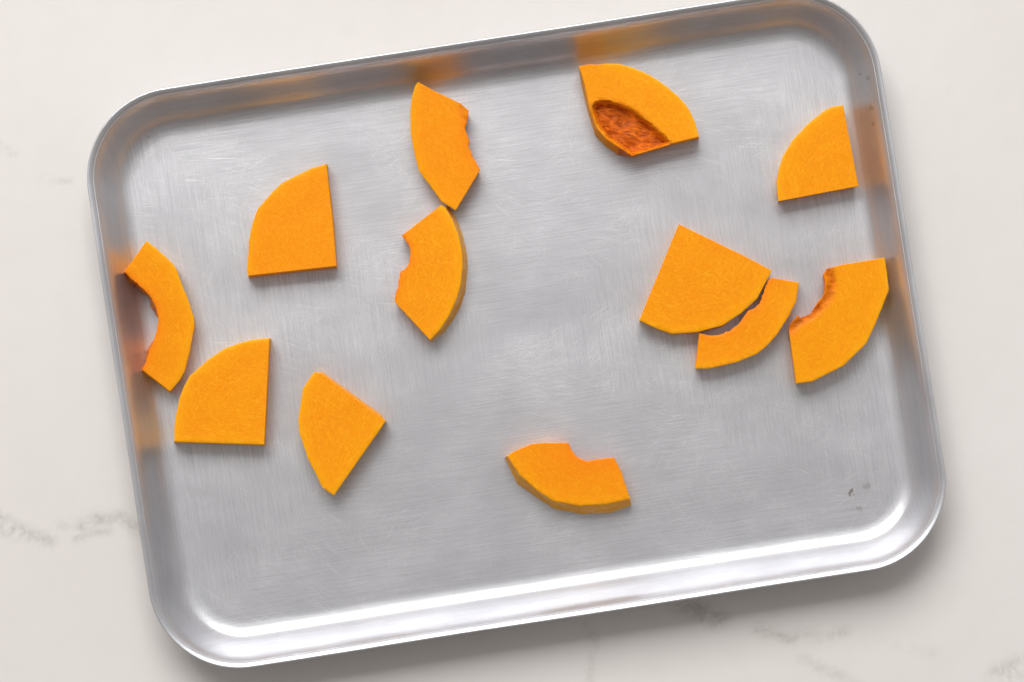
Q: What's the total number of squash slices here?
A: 12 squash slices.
